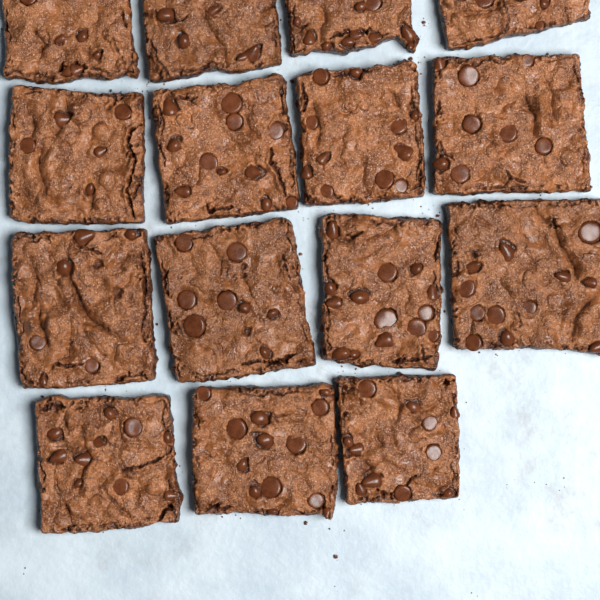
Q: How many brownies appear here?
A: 15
